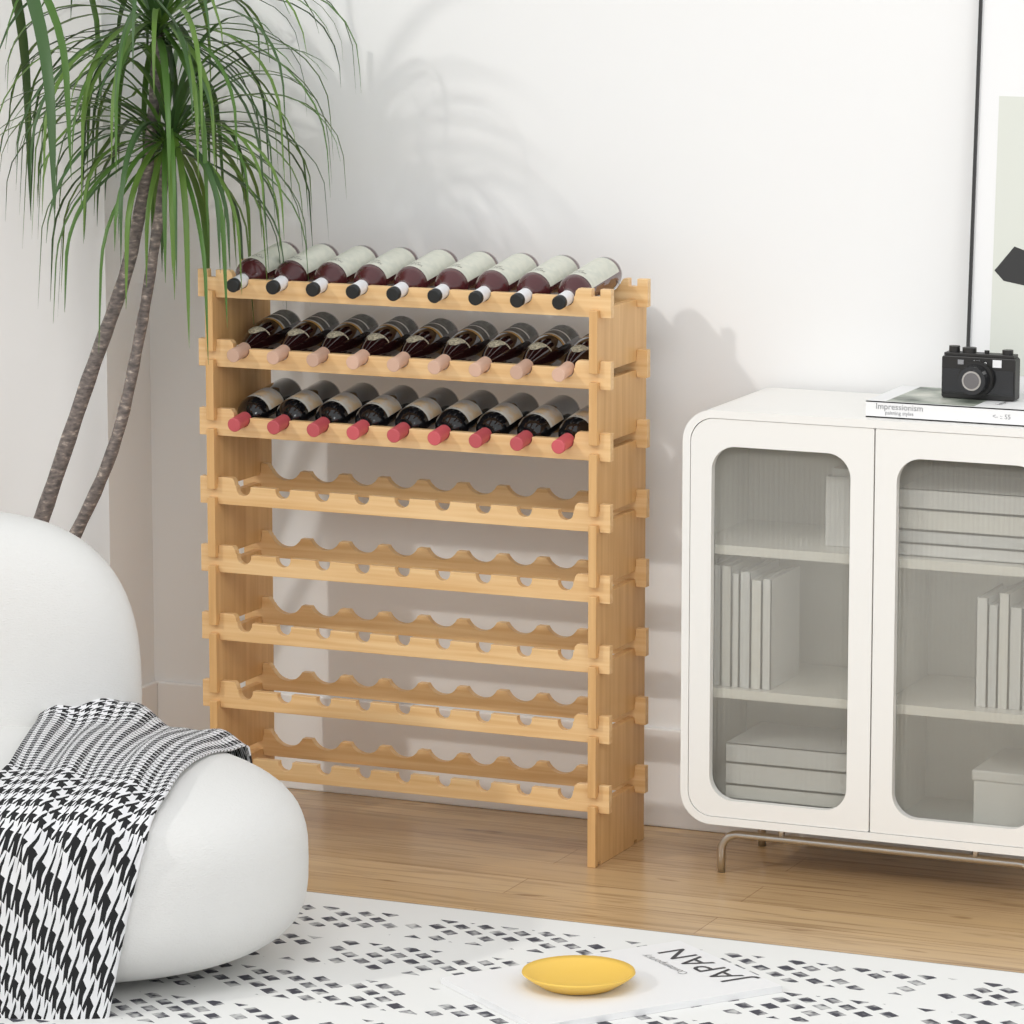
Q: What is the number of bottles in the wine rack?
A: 27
